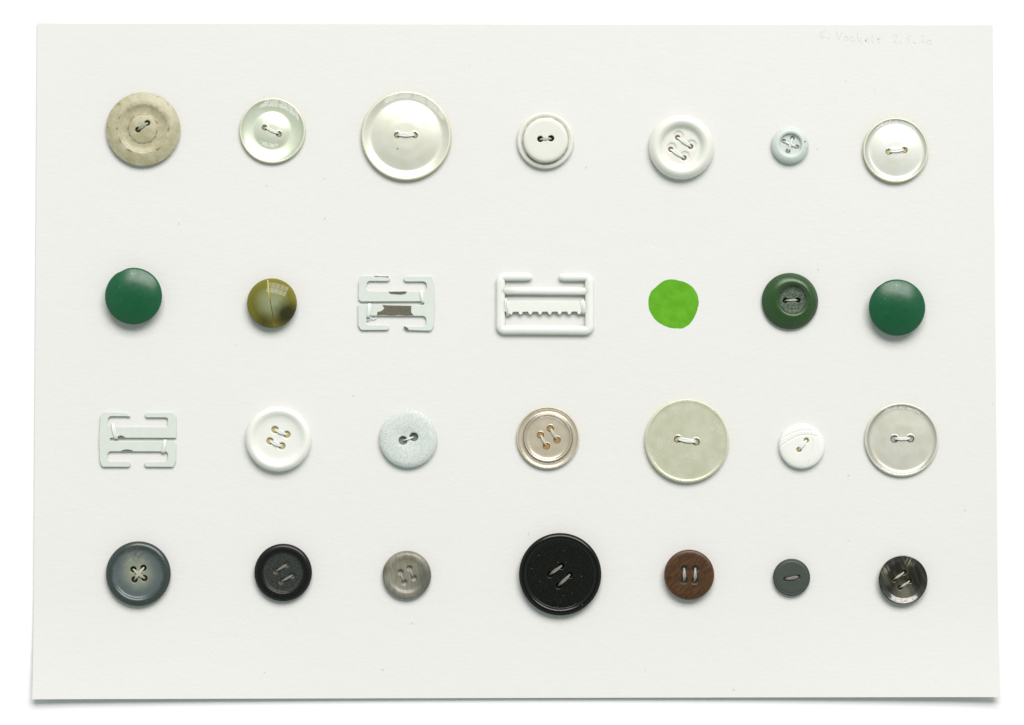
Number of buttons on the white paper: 24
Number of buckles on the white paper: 3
